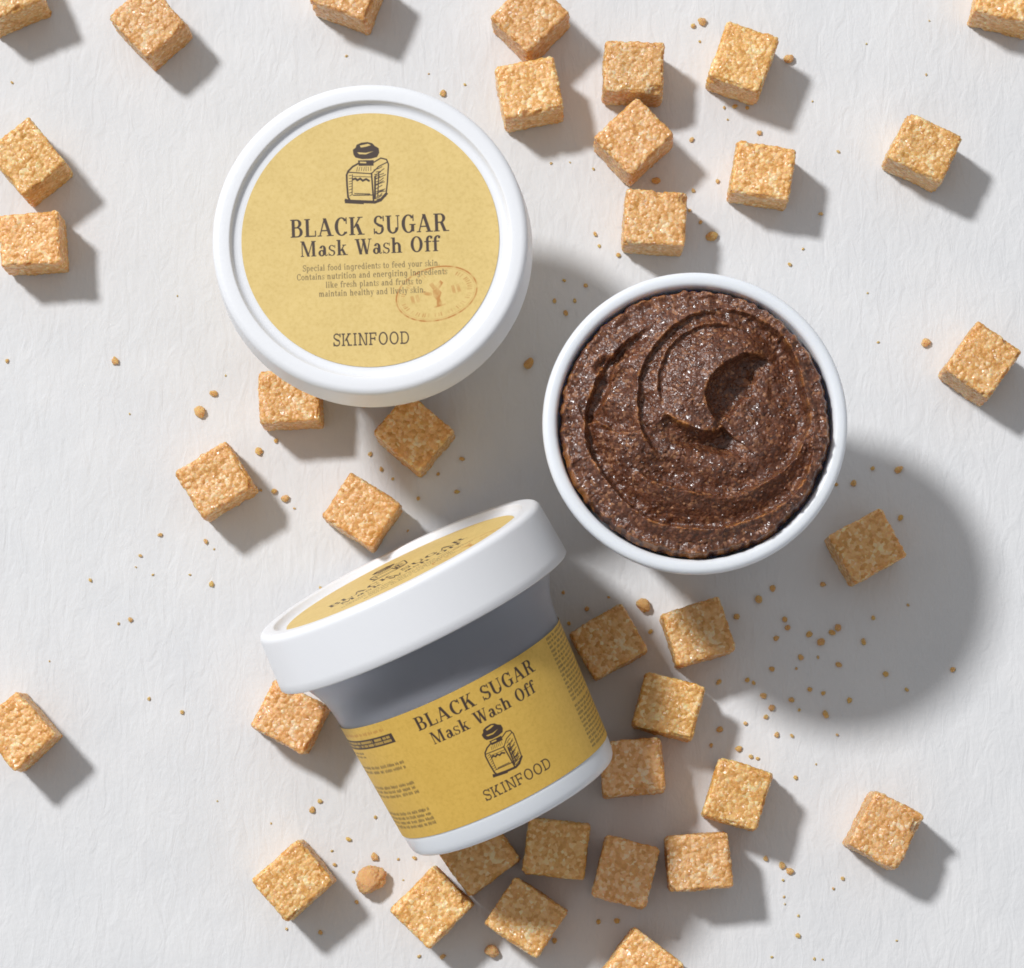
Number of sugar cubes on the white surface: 36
